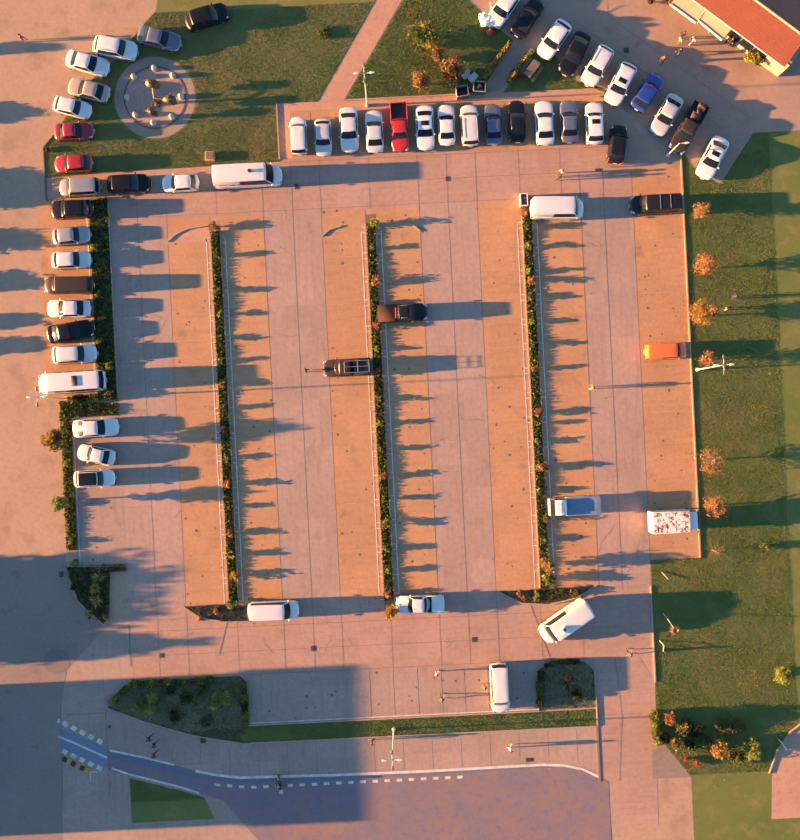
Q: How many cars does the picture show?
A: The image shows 42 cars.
